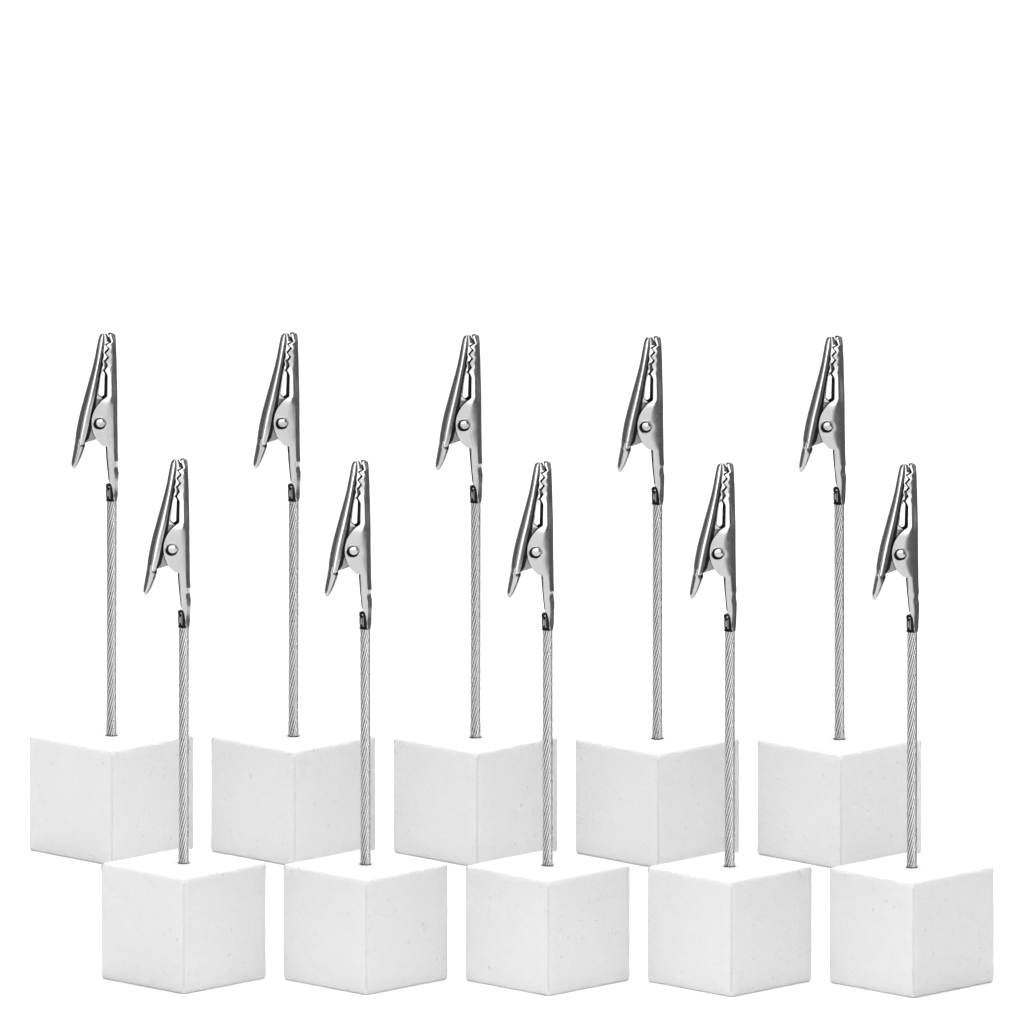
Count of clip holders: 10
